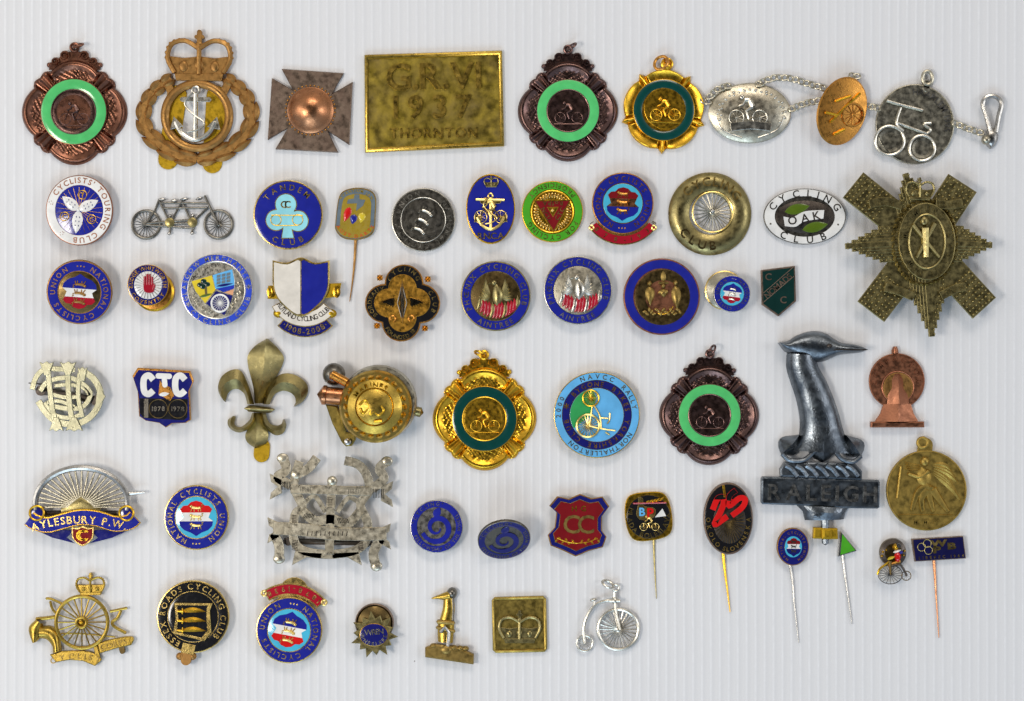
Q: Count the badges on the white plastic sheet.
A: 40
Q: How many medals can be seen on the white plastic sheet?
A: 6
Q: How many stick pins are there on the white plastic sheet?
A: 6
